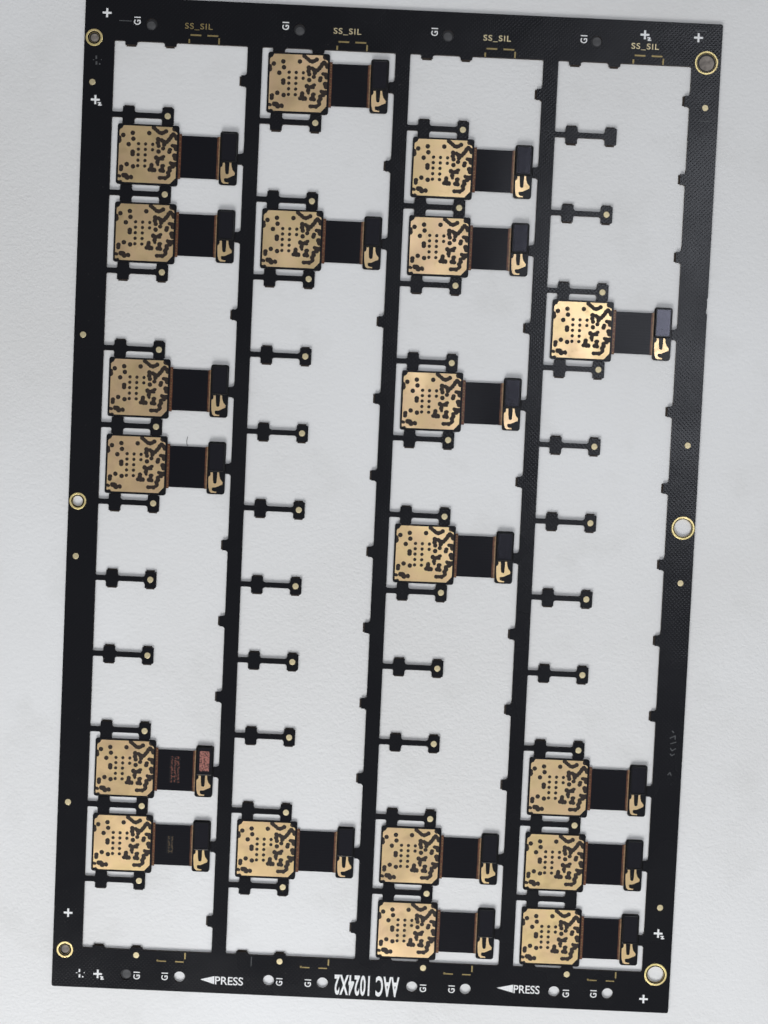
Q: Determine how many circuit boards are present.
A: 19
